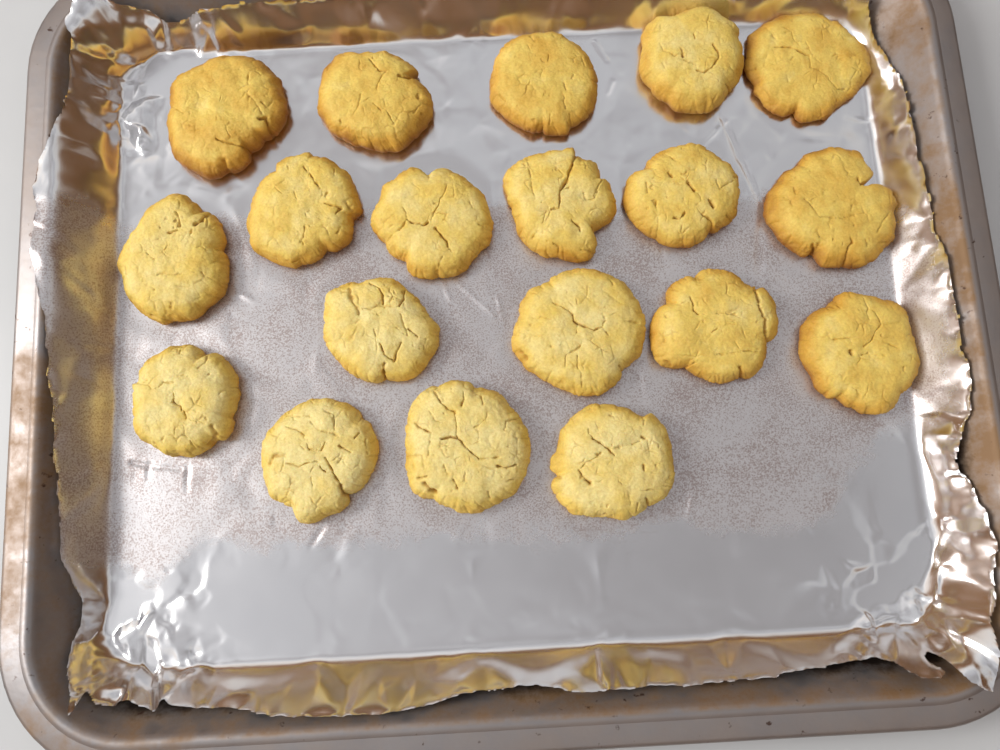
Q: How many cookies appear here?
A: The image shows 19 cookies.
